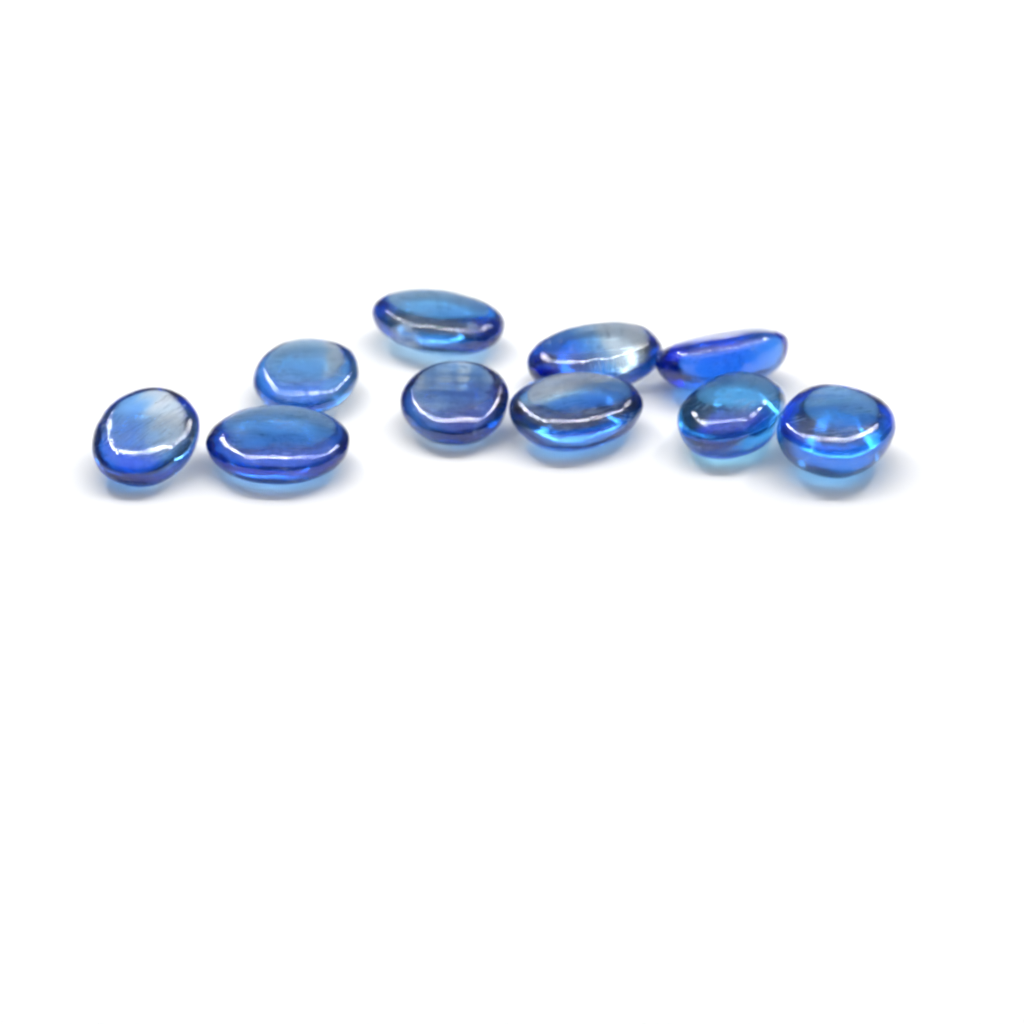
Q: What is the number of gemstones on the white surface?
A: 10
